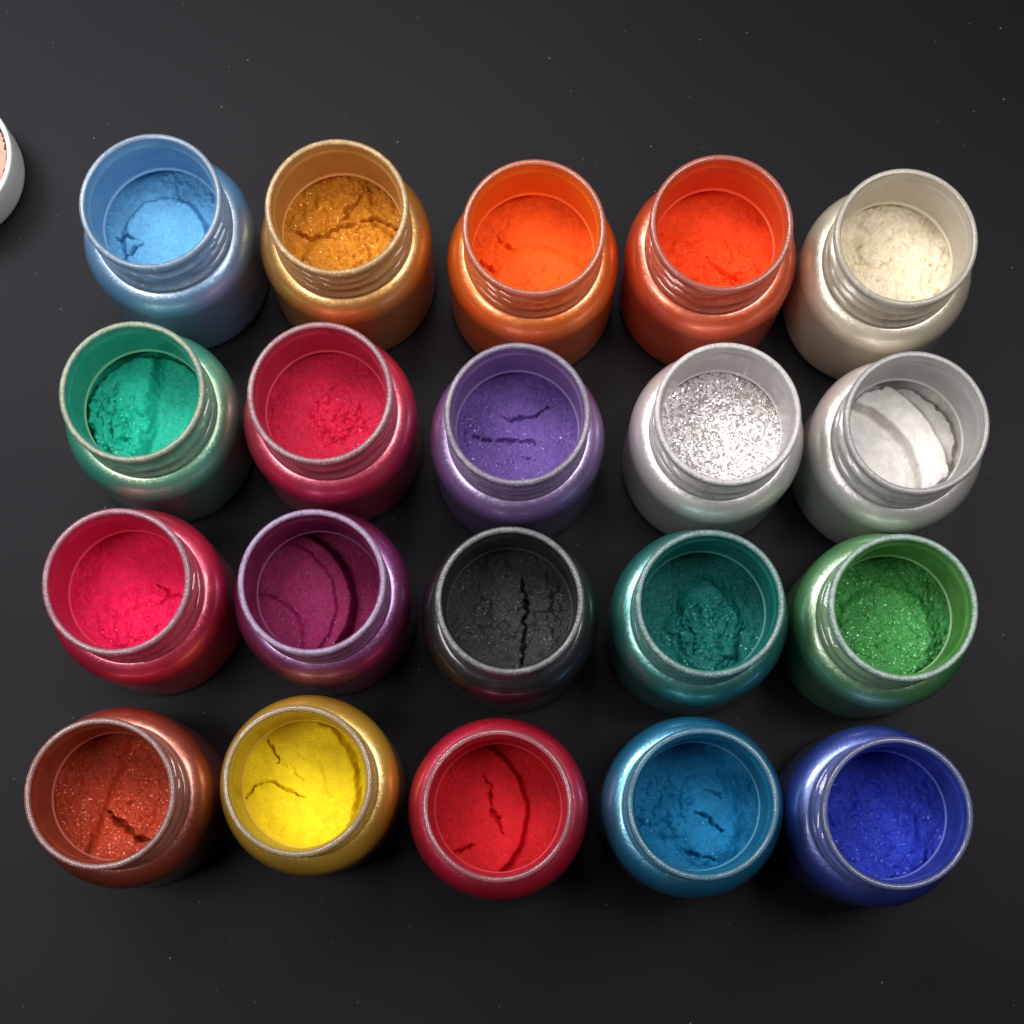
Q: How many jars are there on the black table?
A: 20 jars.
